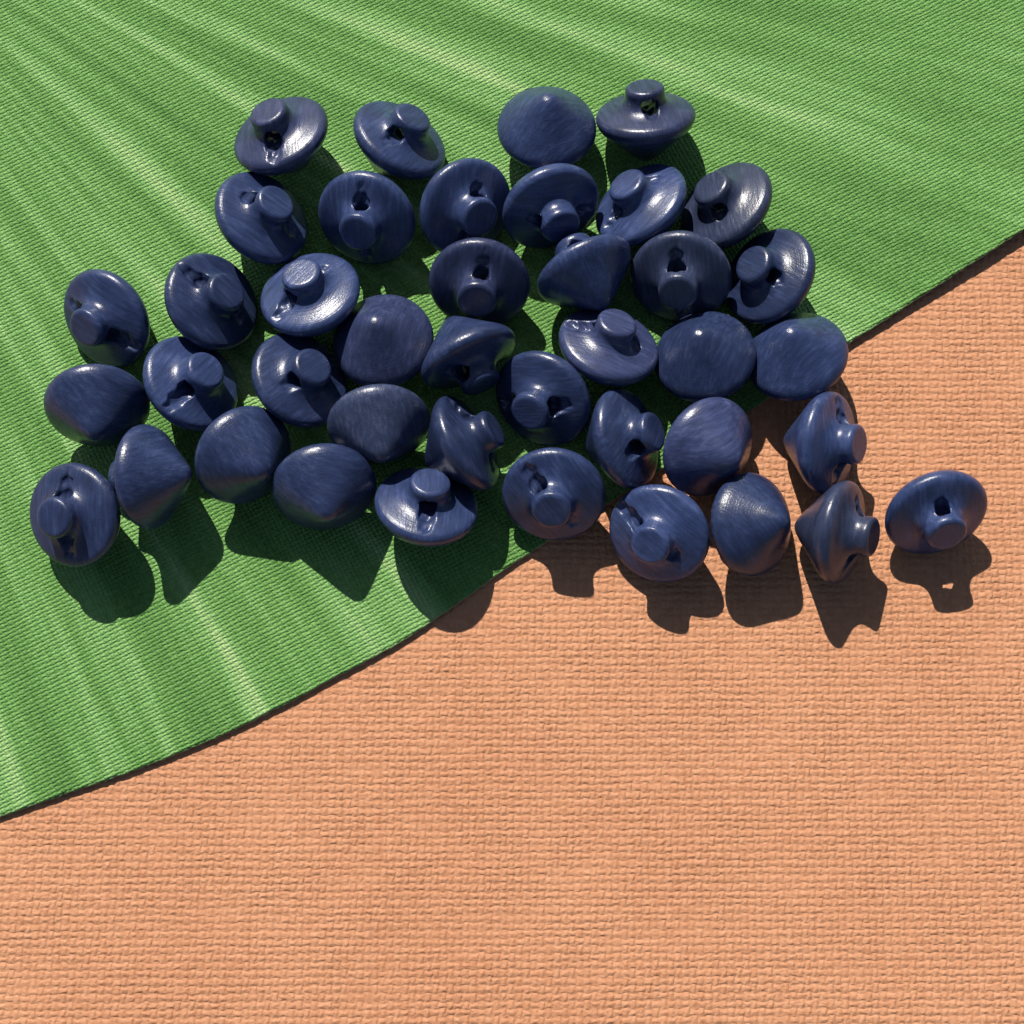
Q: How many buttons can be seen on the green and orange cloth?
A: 41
